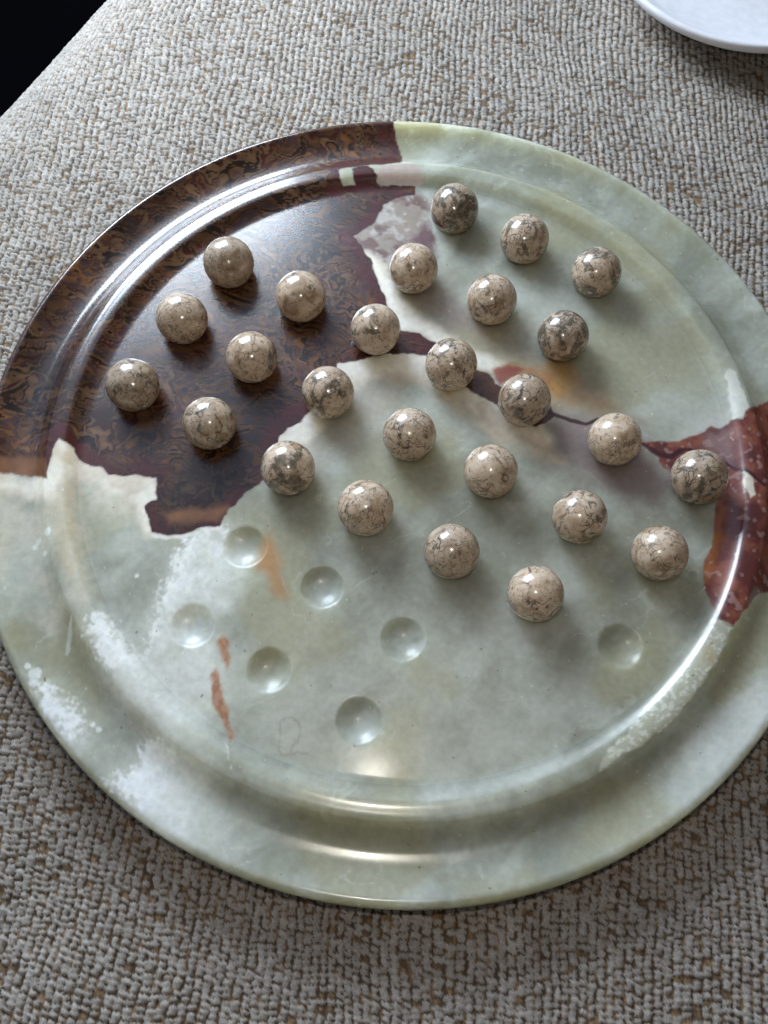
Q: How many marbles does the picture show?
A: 26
